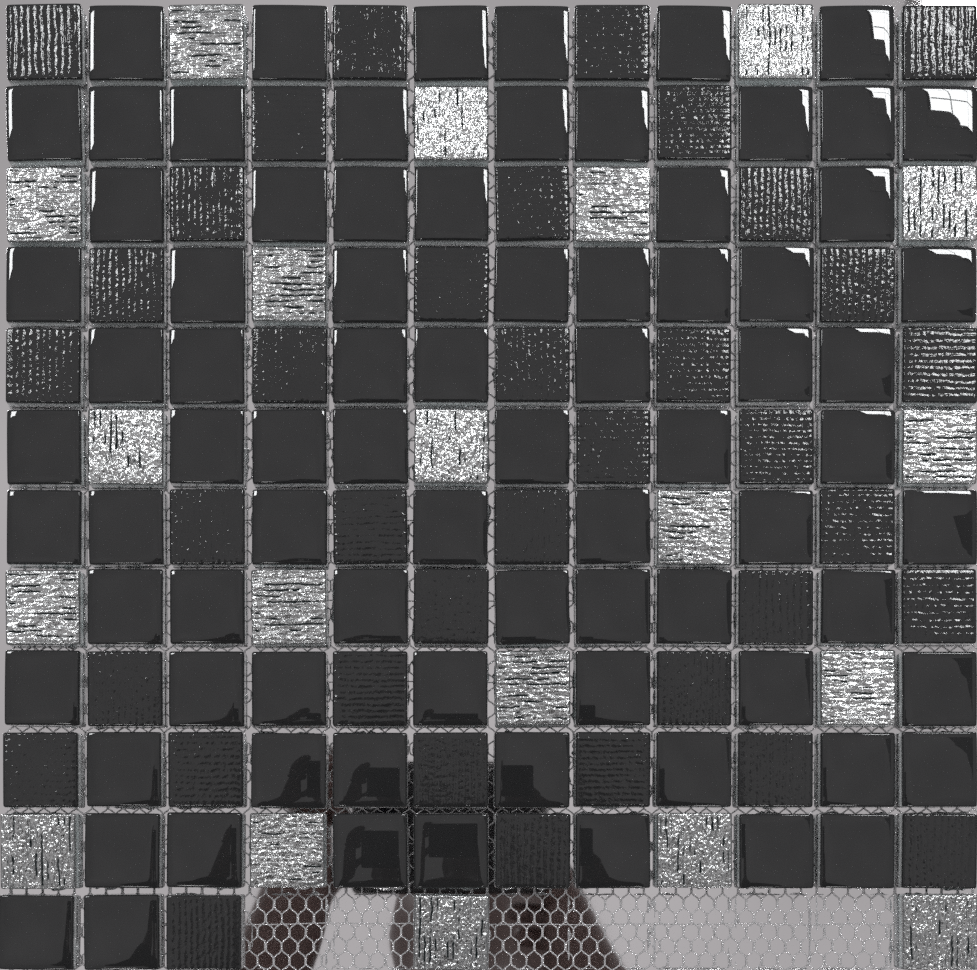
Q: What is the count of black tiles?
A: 117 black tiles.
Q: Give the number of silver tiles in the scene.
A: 20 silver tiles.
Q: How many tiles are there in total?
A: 137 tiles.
